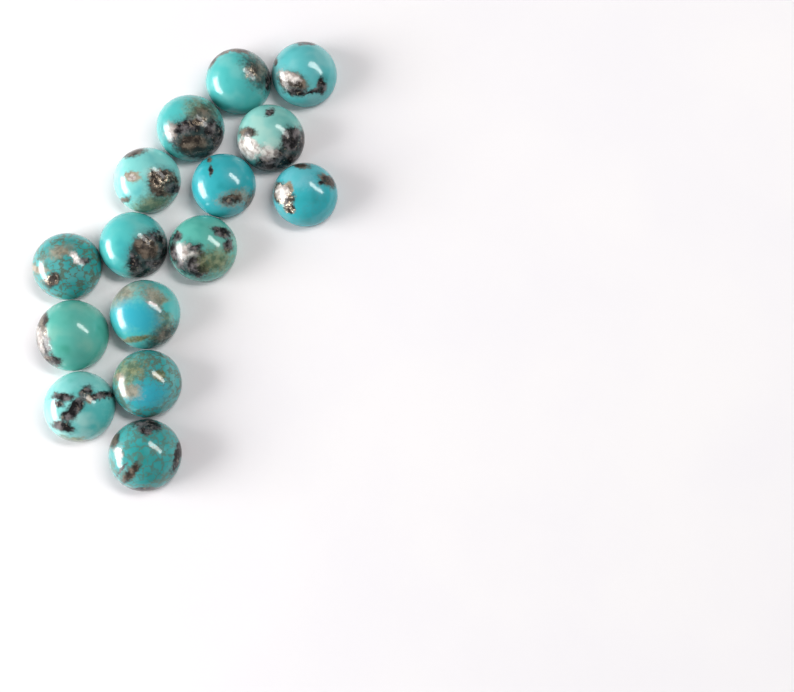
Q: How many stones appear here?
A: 15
